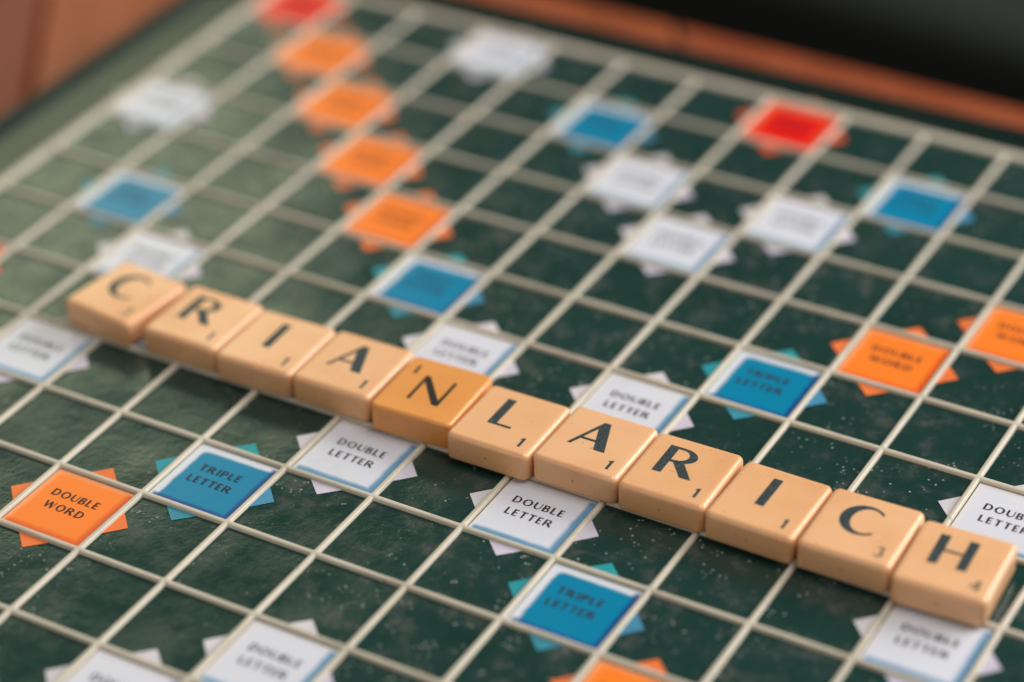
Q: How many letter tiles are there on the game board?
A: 11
